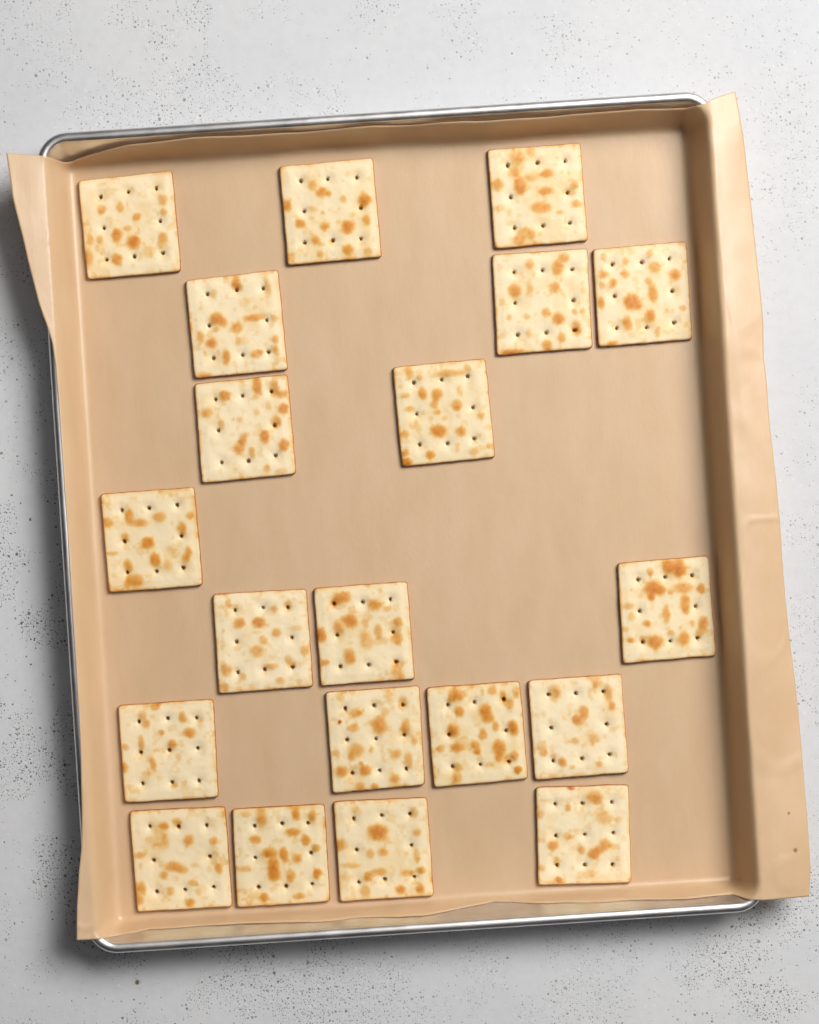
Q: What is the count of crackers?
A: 20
